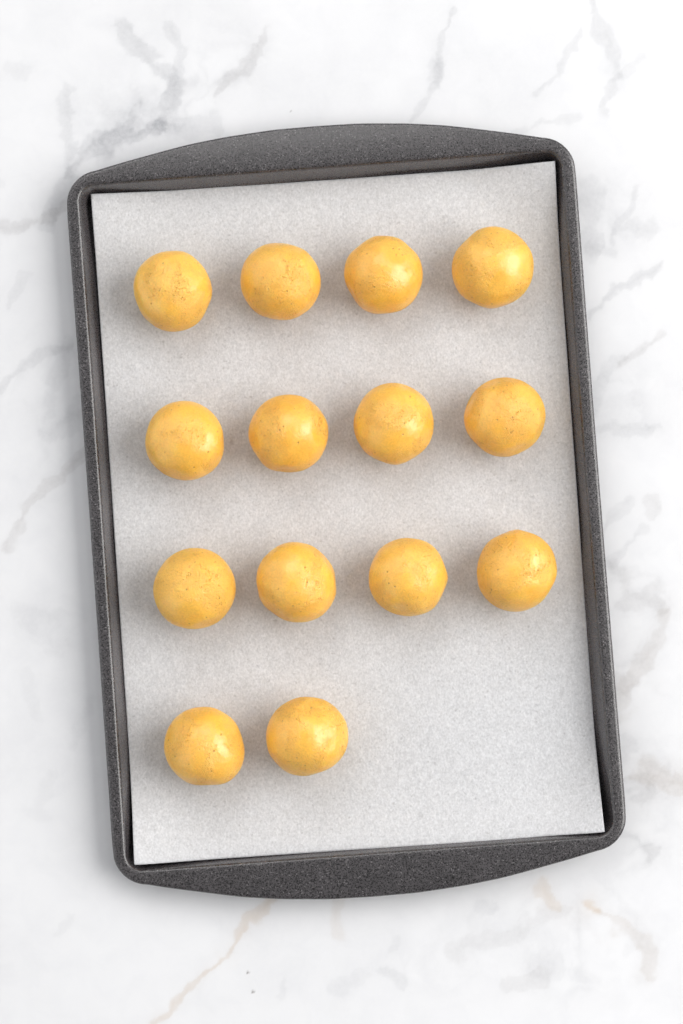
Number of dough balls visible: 14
